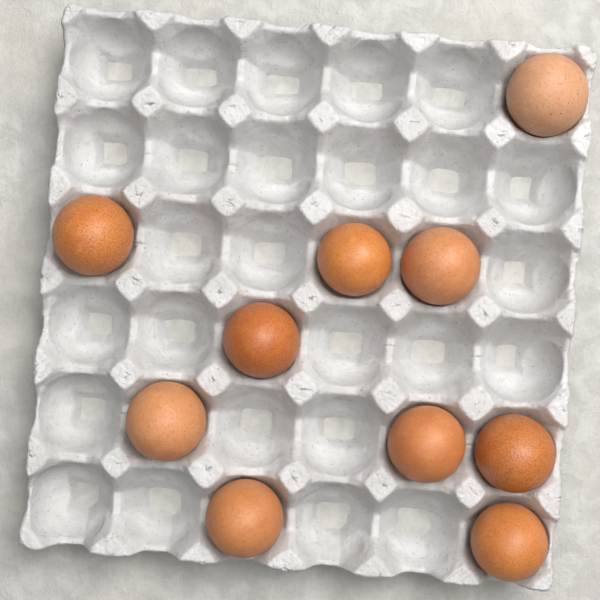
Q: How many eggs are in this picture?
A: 10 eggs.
